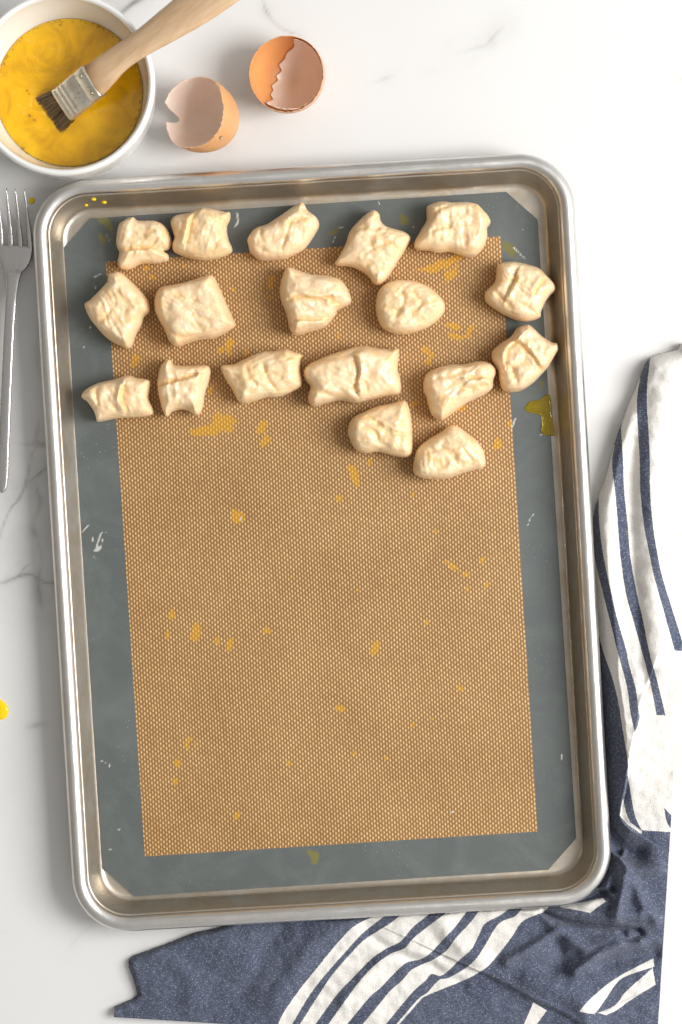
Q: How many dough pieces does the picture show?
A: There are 18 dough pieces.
